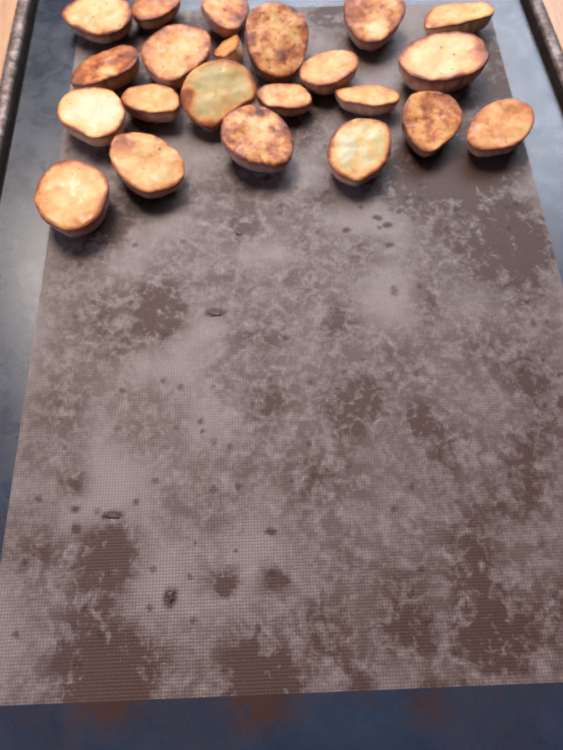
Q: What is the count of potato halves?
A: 22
